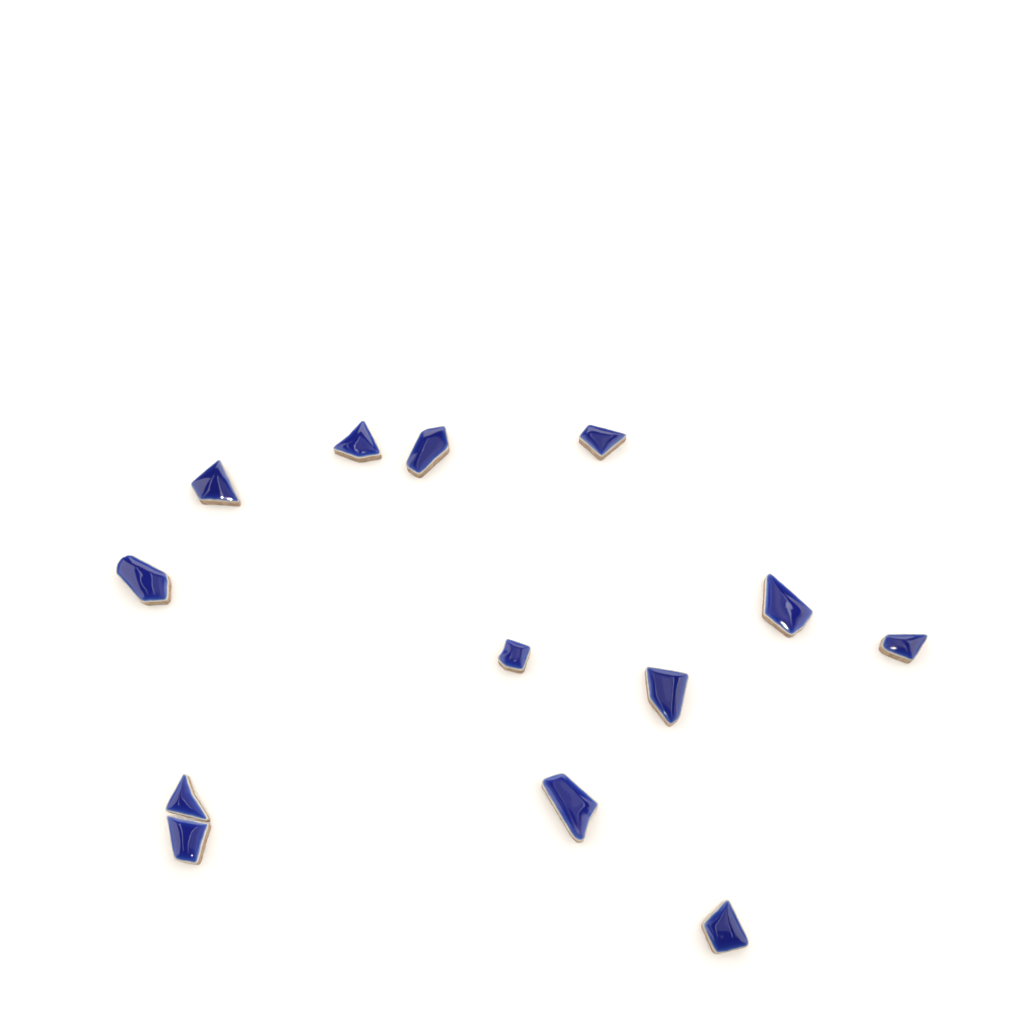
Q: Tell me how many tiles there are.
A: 13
